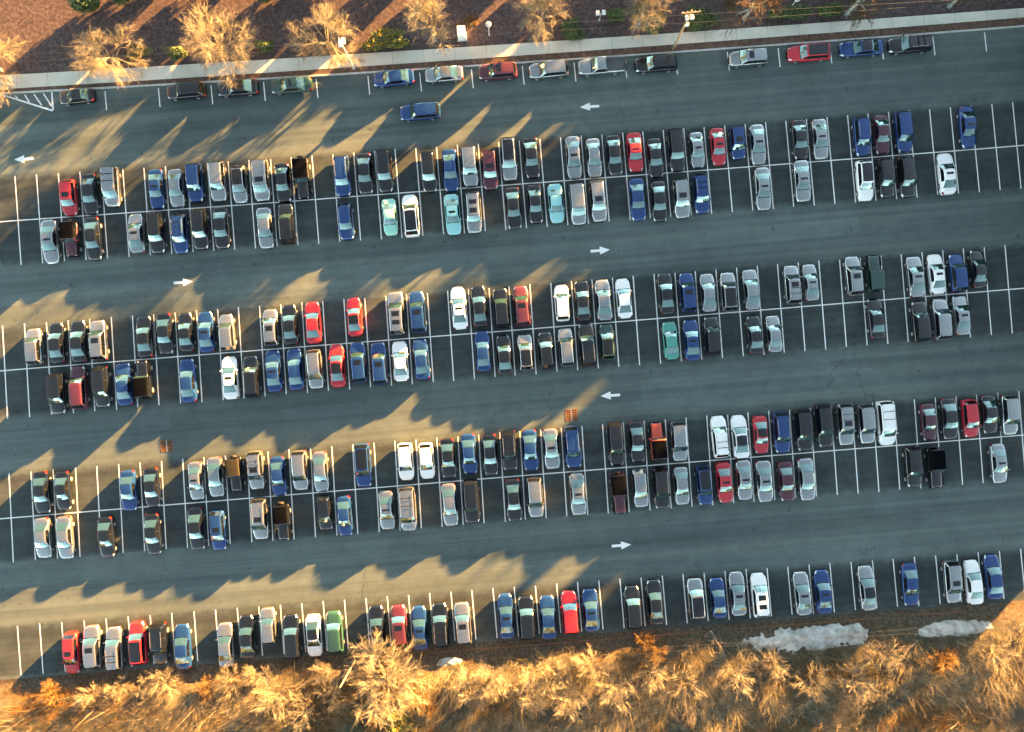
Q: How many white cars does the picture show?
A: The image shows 17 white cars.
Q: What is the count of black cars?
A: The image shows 79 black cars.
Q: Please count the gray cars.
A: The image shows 77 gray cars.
